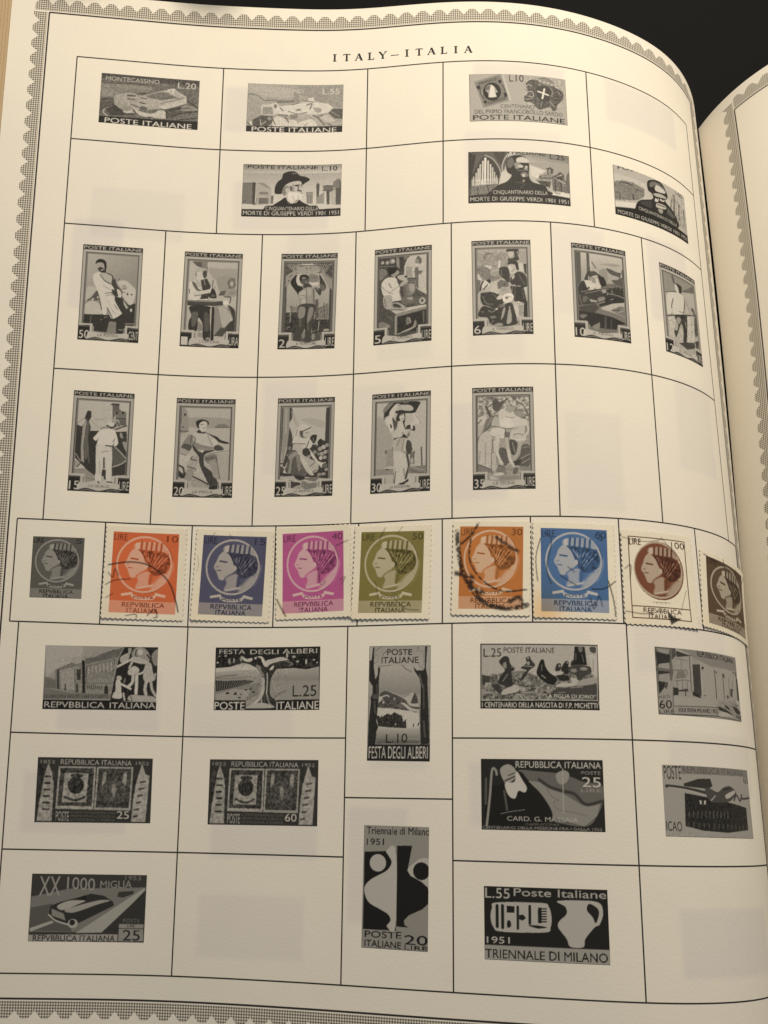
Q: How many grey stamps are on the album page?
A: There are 31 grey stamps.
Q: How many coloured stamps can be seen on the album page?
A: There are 8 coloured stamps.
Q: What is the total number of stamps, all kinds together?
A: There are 39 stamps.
